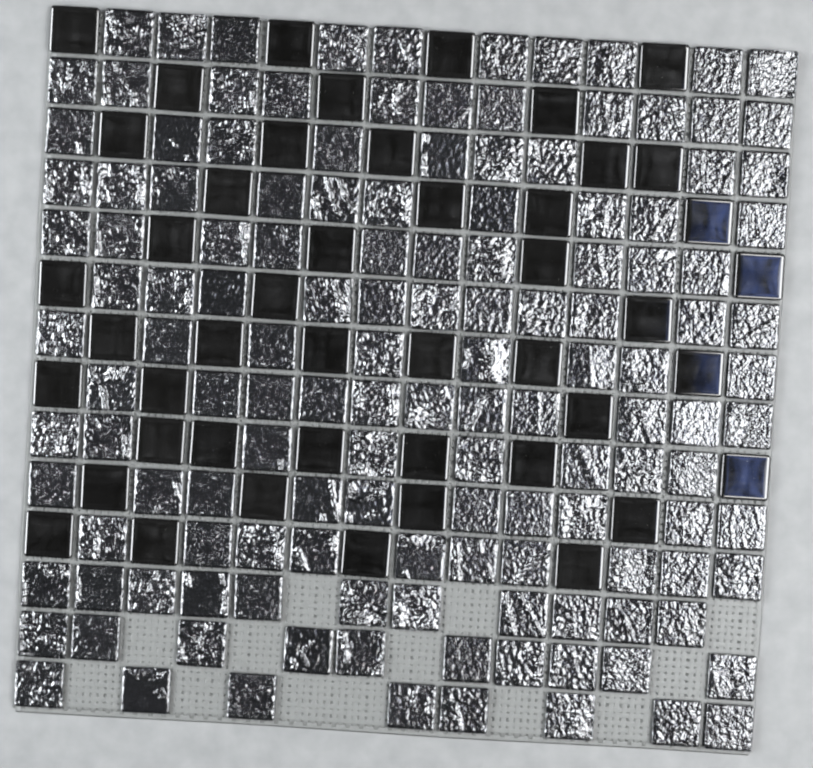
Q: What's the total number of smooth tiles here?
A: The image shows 46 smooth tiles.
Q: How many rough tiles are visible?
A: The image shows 137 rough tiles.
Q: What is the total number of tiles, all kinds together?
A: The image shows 183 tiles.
